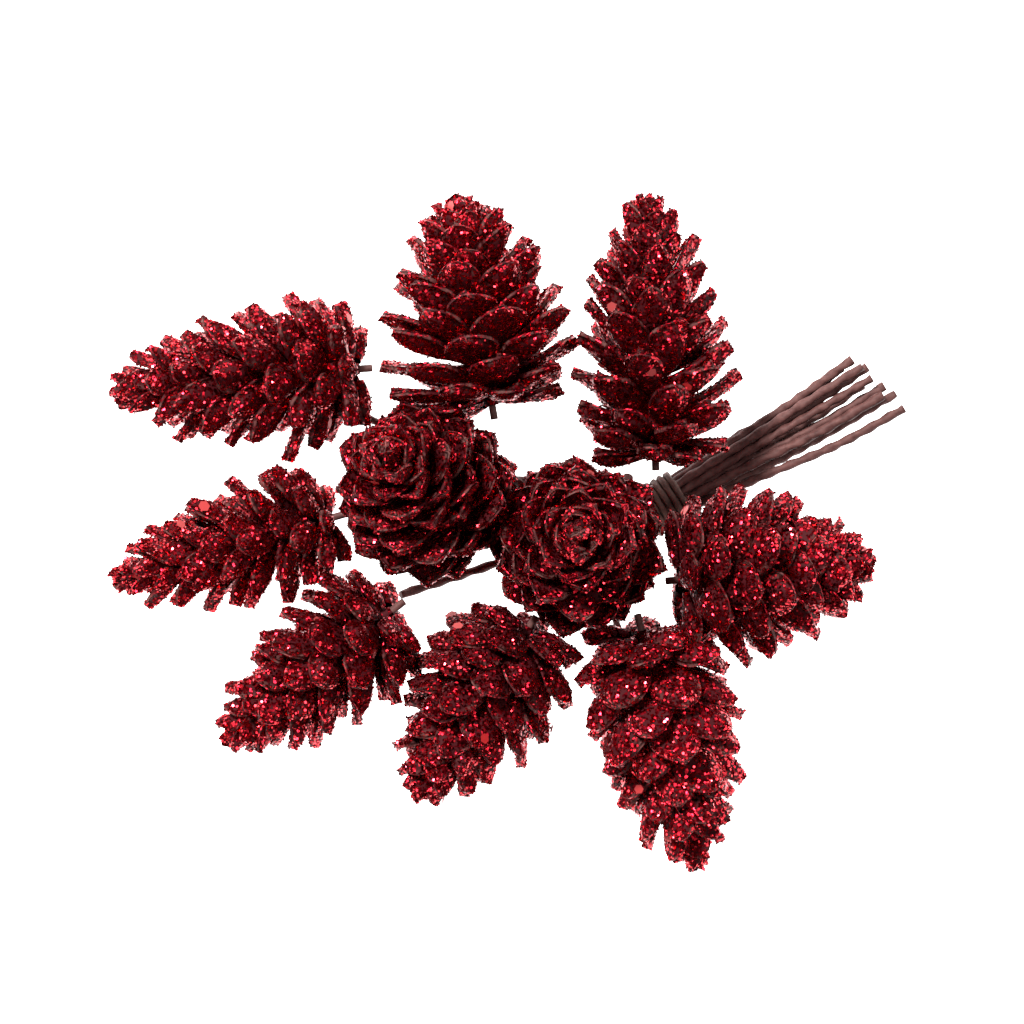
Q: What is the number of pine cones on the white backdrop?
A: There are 10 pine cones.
